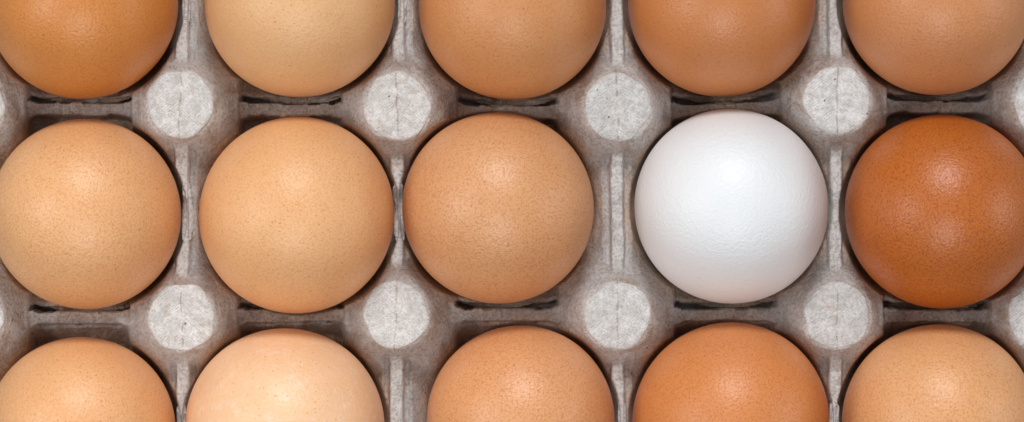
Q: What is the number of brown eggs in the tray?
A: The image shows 14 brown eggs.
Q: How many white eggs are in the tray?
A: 1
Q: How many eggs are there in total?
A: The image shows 15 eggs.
